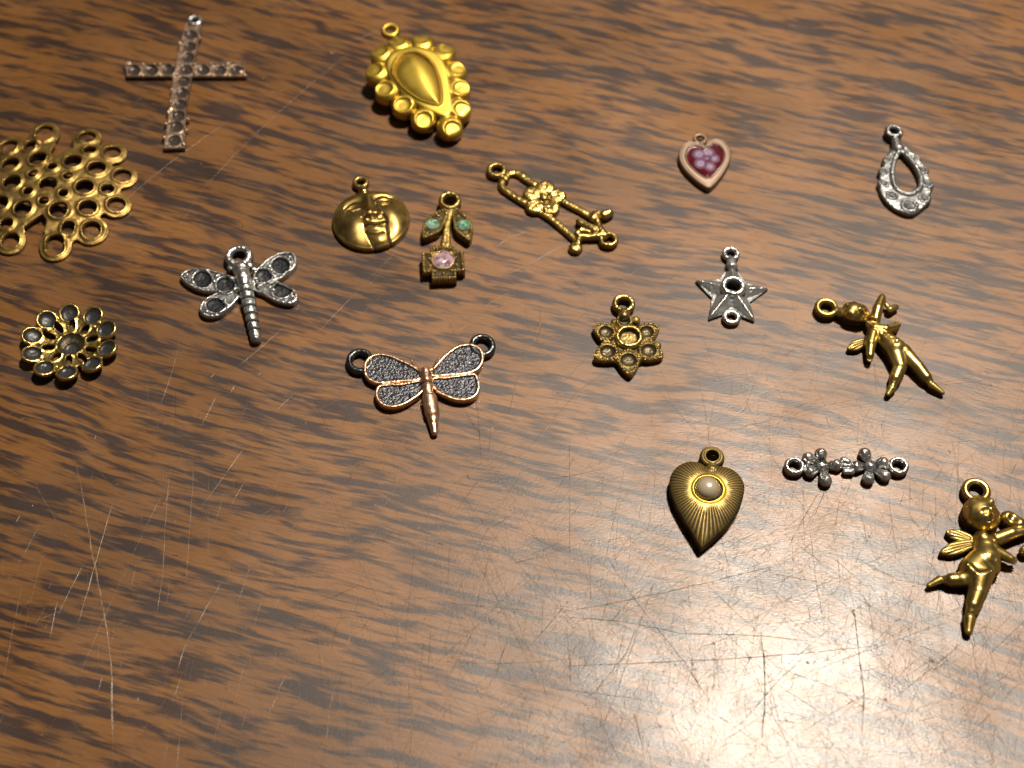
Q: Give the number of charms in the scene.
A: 17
